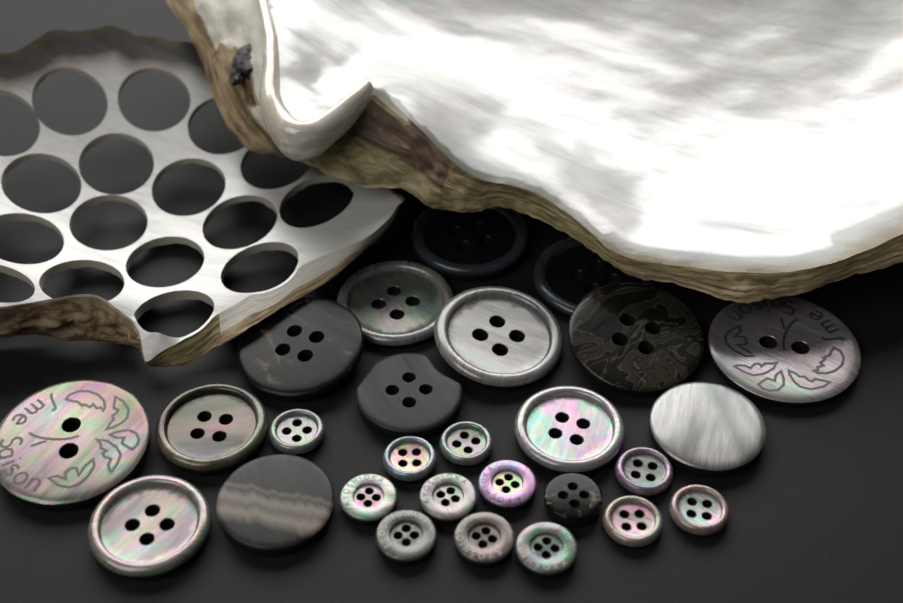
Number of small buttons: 13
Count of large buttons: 14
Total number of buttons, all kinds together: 27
